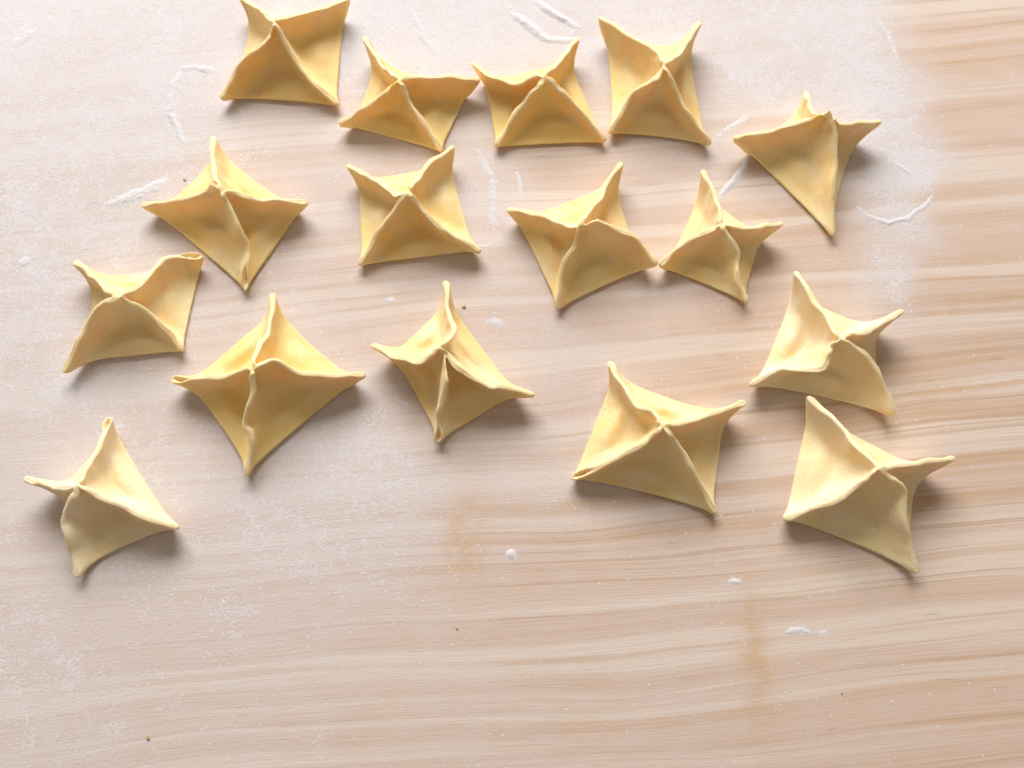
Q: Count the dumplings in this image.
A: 16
